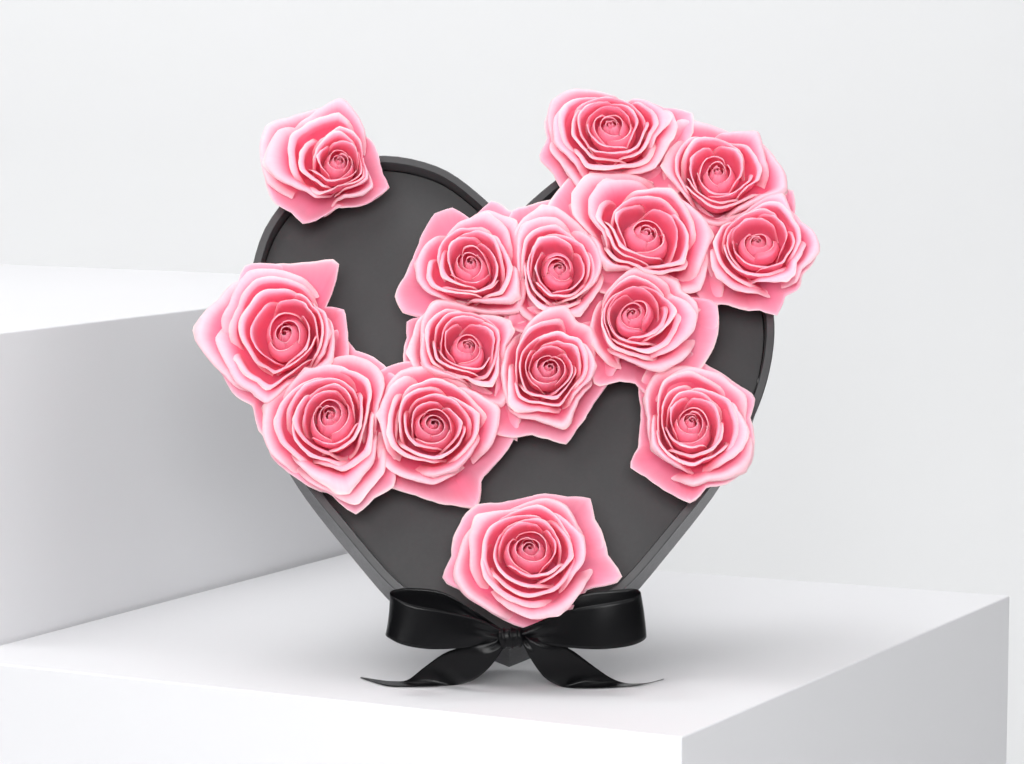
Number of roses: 15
